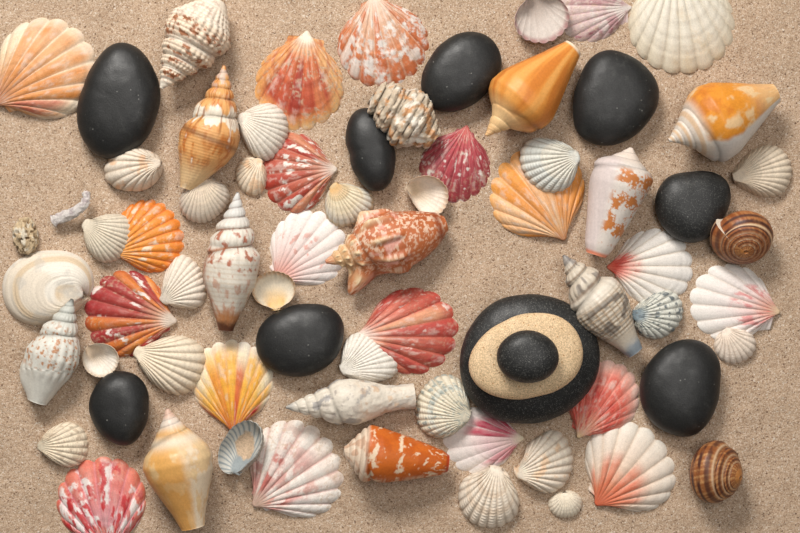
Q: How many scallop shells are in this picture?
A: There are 21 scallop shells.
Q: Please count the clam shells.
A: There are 23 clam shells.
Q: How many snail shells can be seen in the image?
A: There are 15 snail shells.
